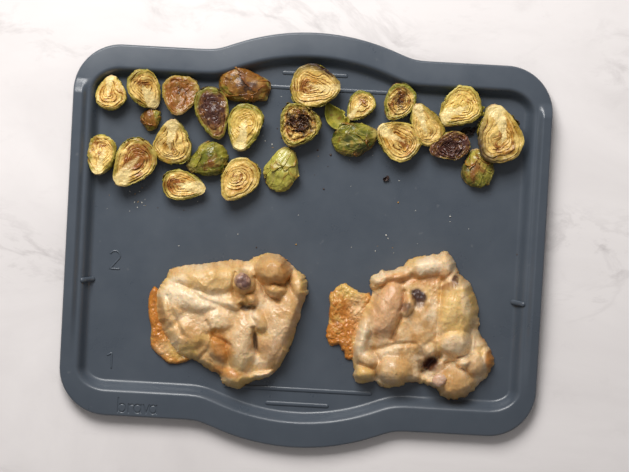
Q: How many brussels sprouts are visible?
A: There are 25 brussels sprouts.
